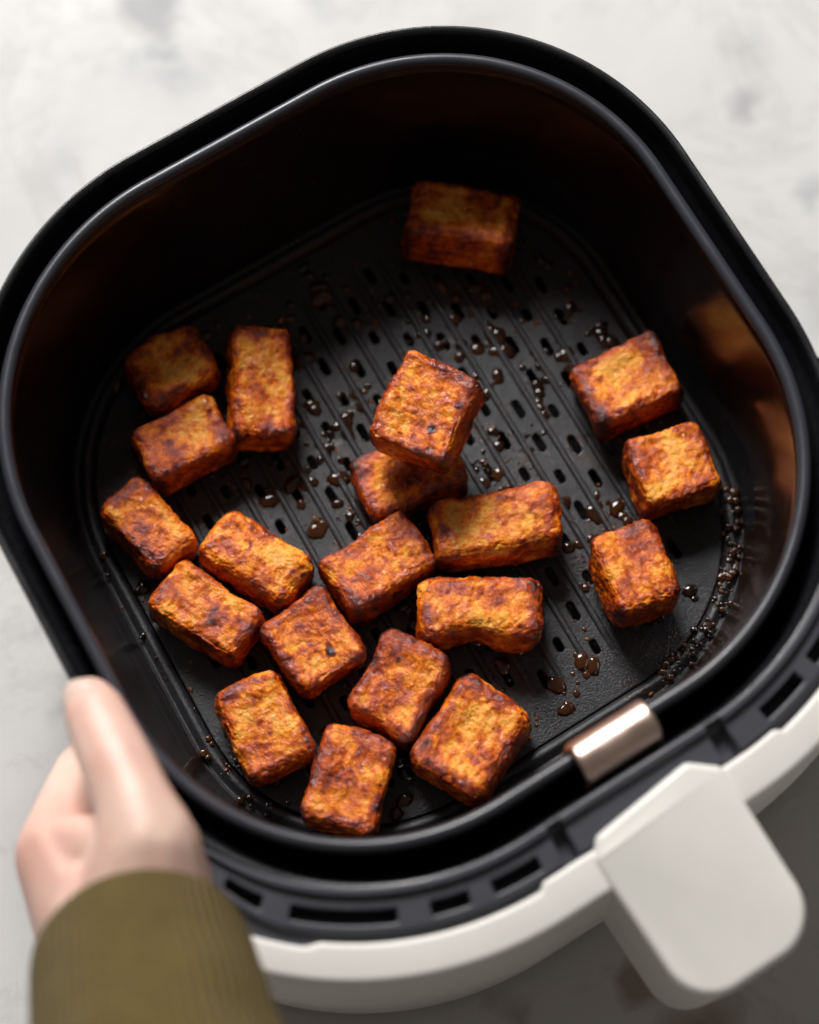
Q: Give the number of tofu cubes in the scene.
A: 20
